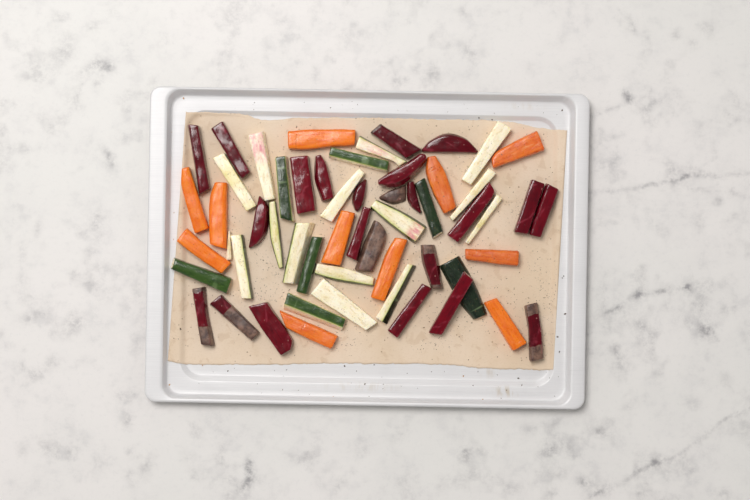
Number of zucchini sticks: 22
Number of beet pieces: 23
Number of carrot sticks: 11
